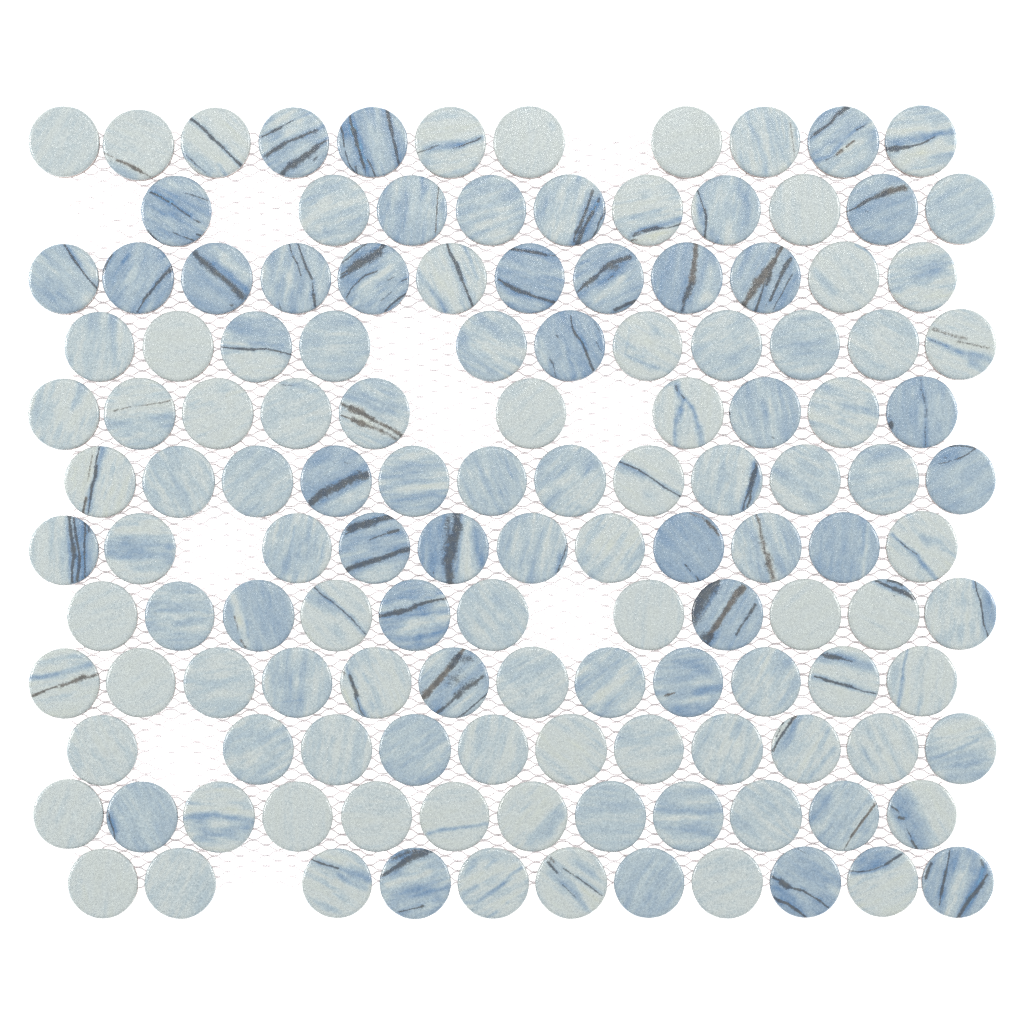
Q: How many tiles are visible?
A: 134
